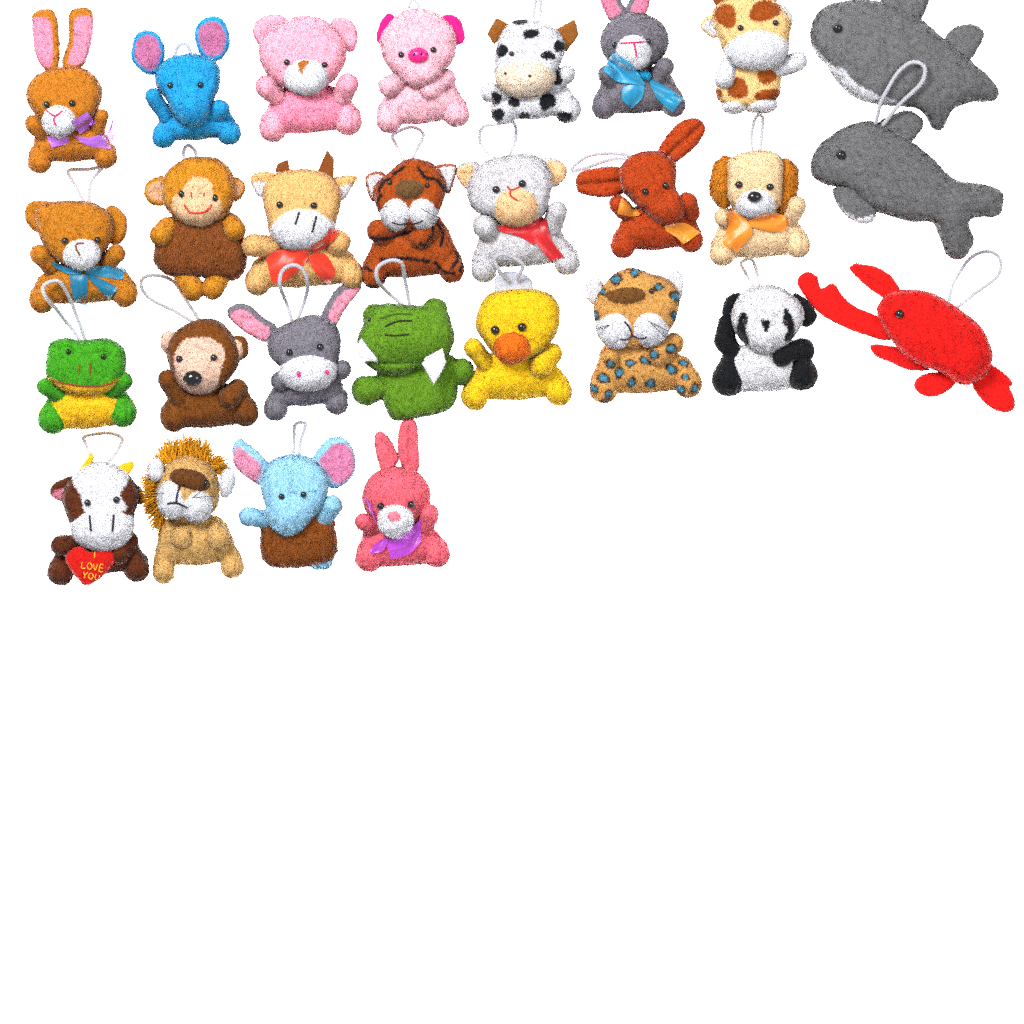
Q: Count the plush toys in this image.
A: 28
